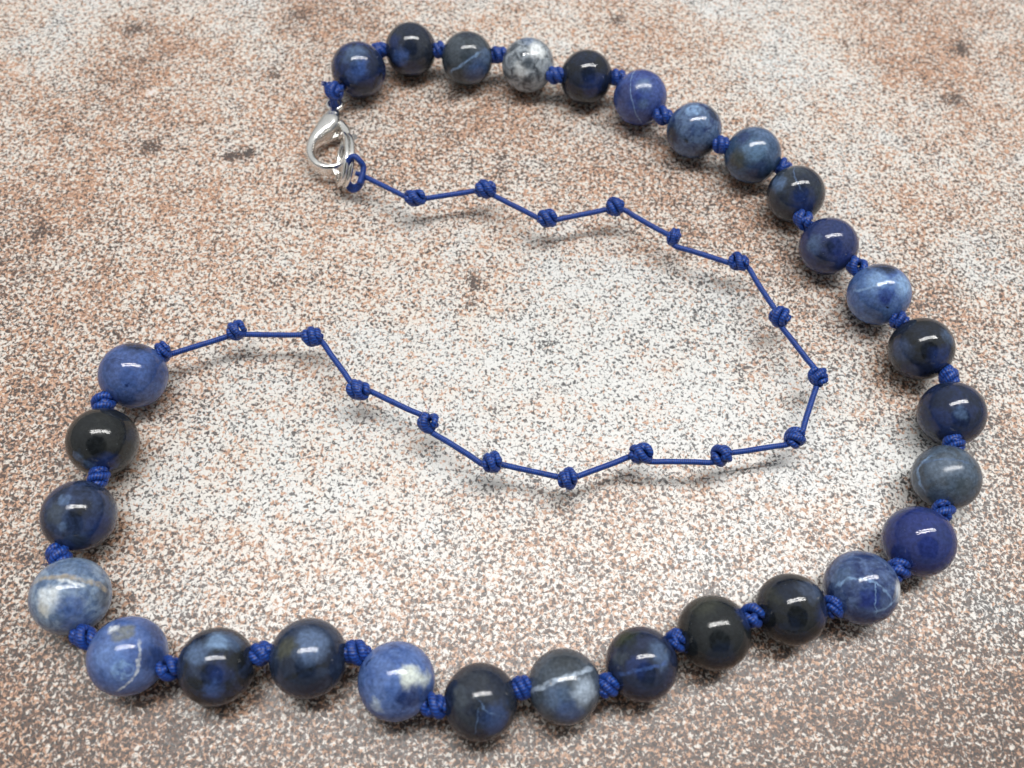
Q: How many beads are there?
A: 29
